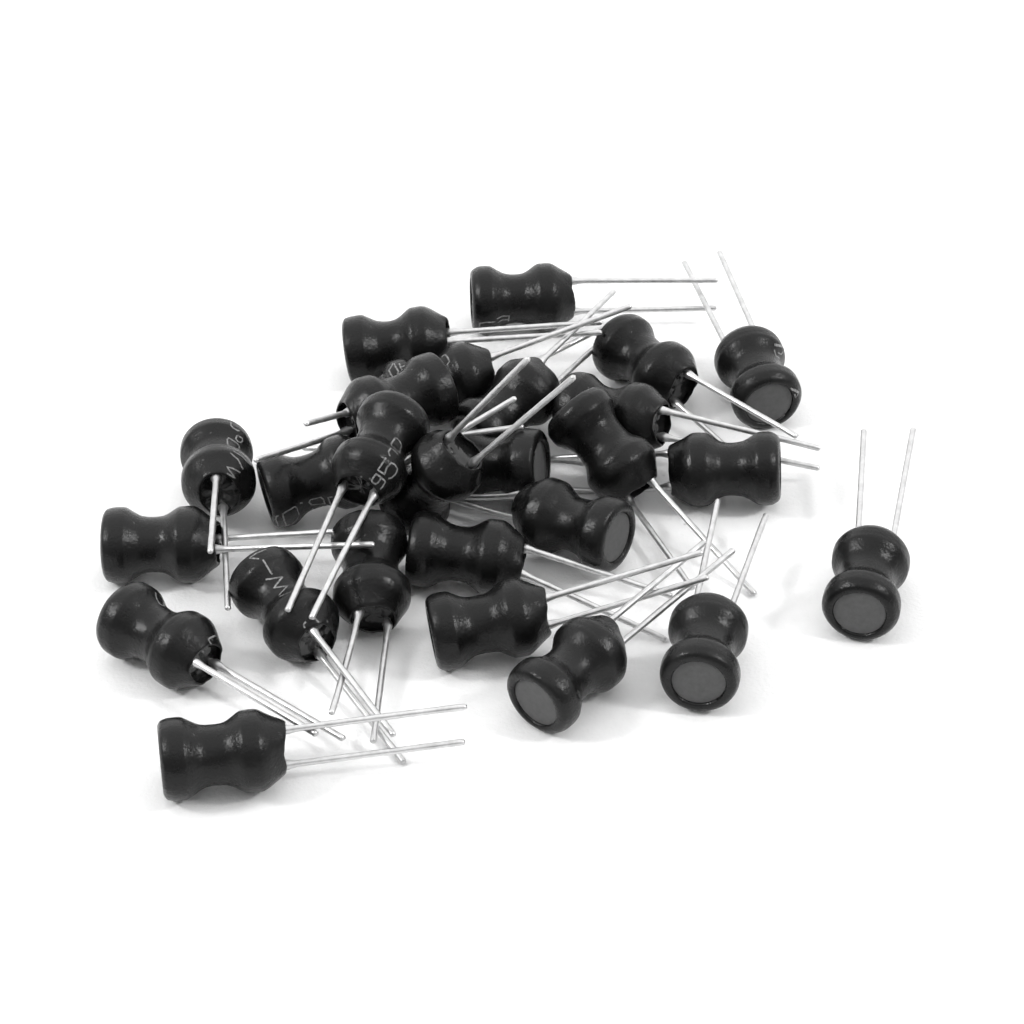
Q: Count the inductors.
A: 26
